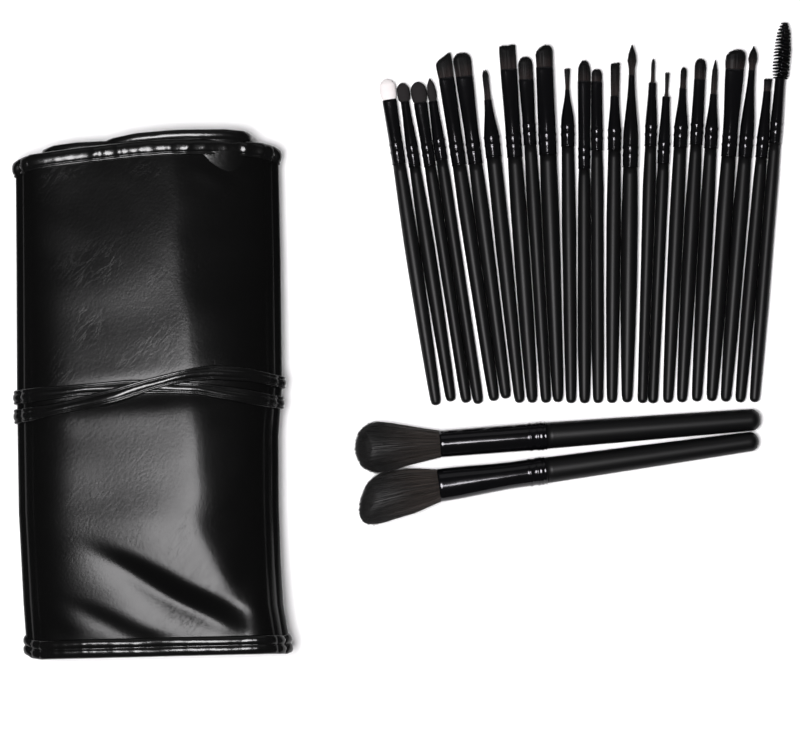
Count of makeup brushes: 26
